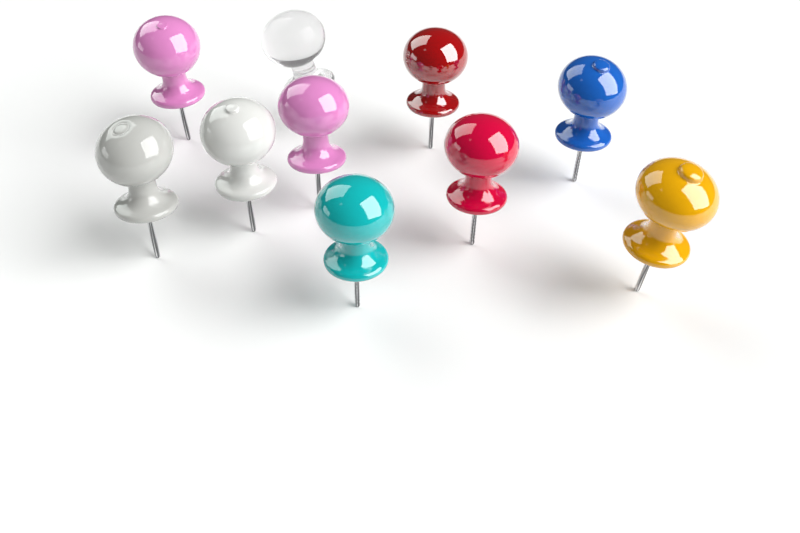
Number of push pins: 10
